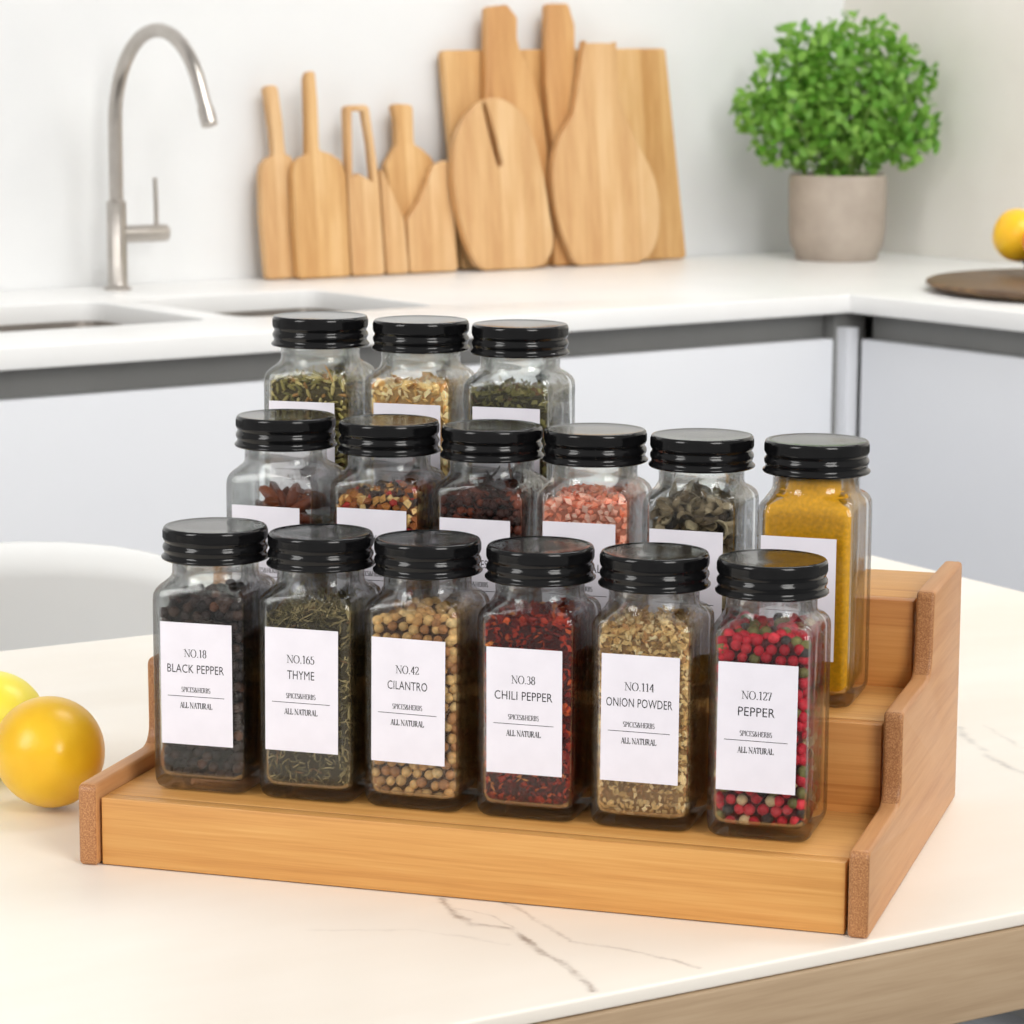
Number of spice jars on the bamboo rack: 15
